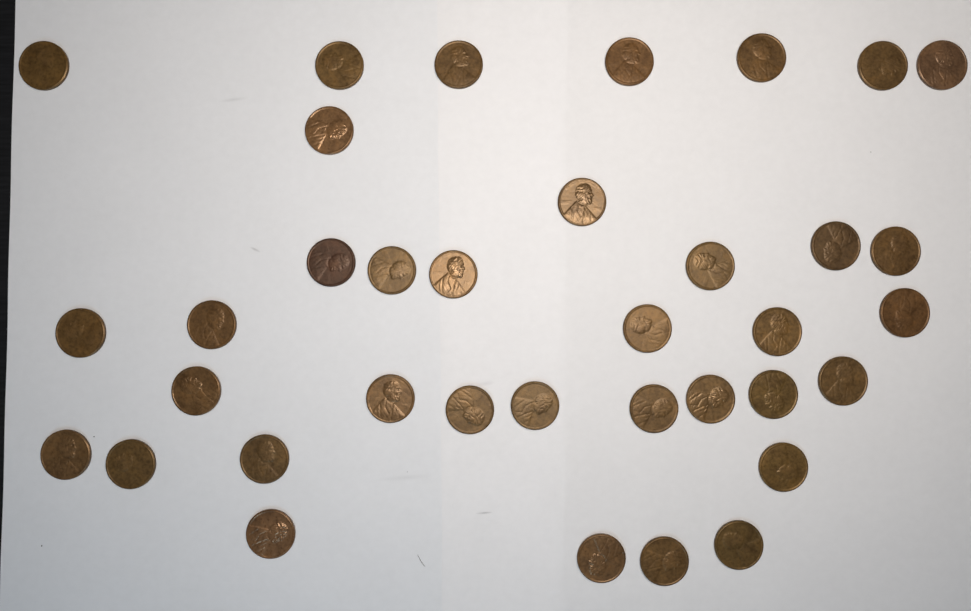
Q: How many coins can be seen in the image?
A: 36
